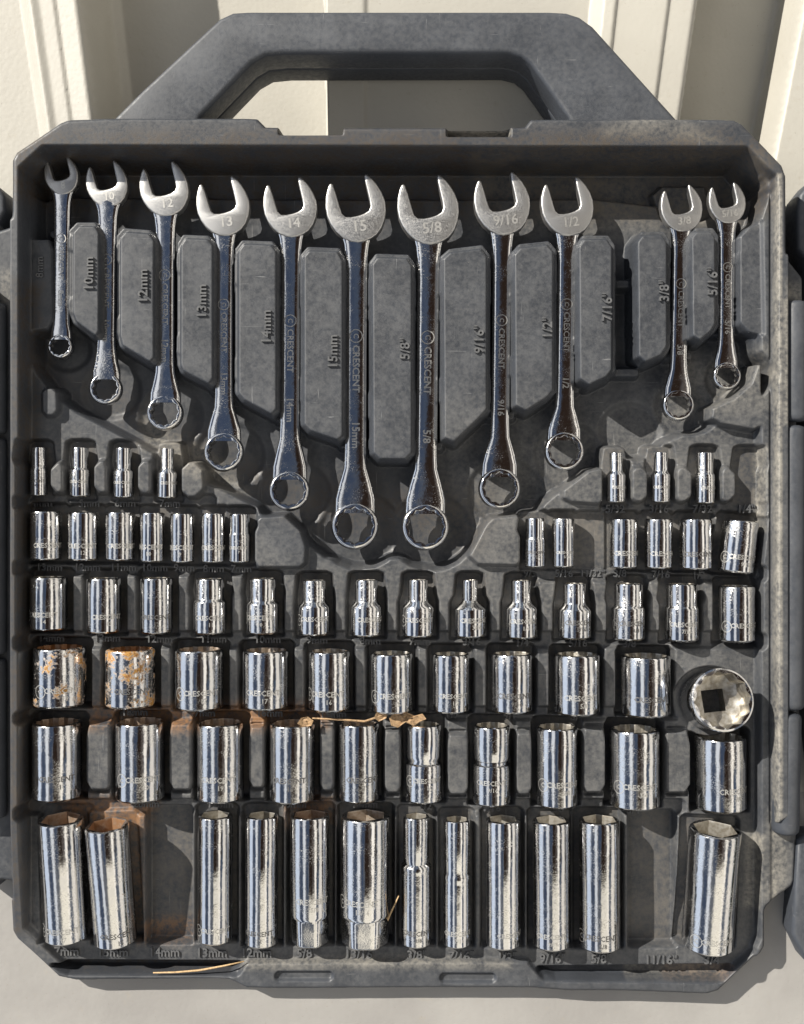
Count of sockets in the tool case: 67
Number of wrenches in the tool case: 11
